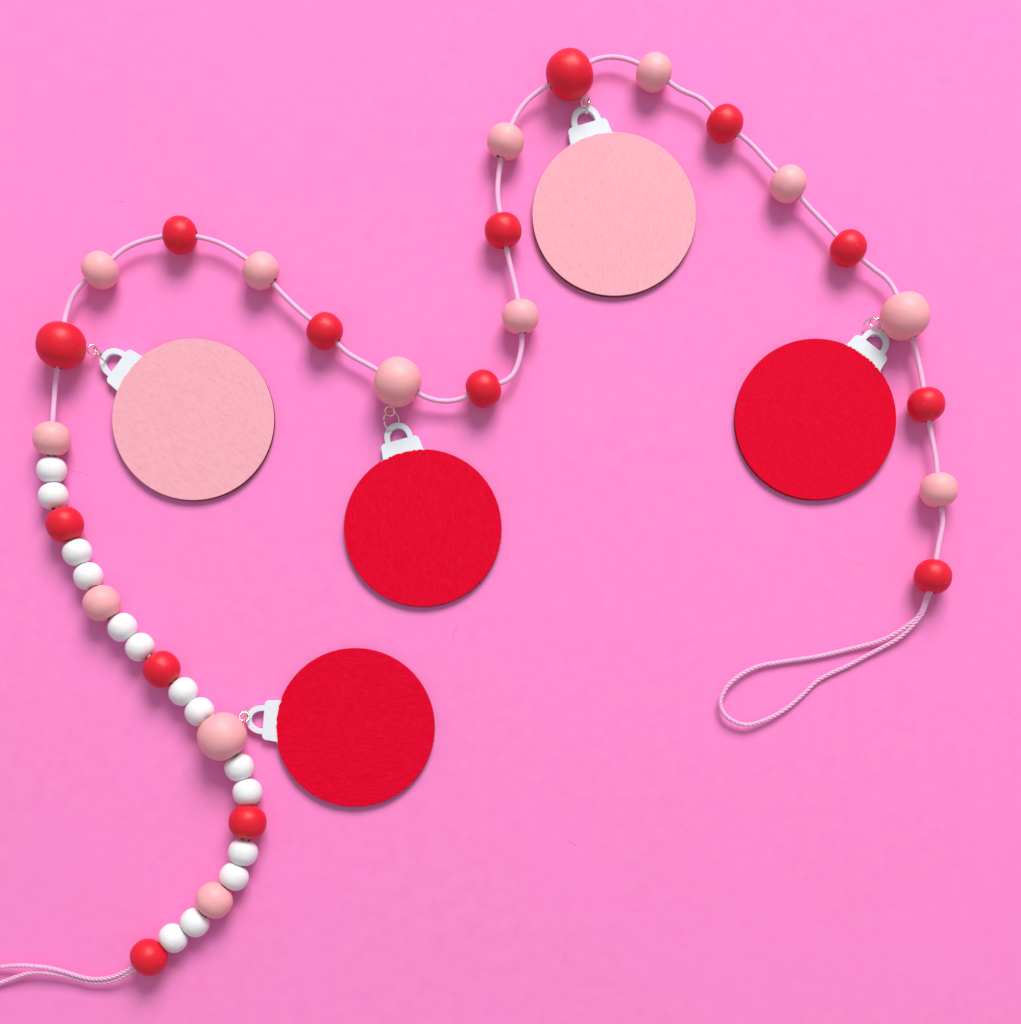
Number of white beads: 14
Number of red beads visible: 14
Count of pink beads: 13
